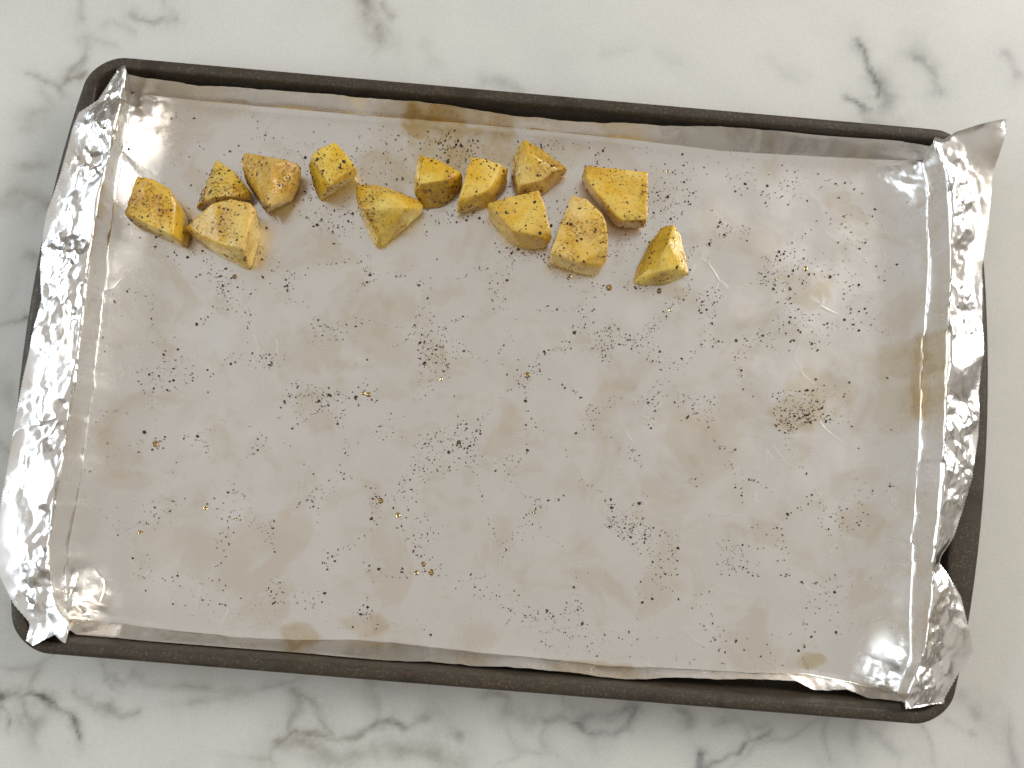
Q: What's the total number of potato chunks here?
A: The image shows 13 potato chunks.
